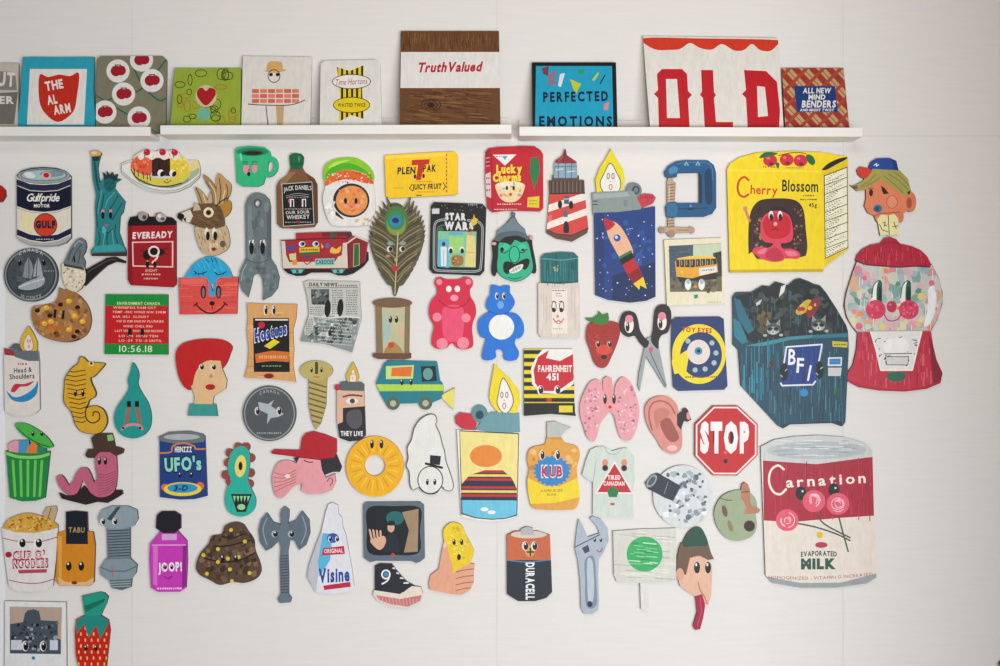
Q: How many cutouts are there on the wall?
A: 79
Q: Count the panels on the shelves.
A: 10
